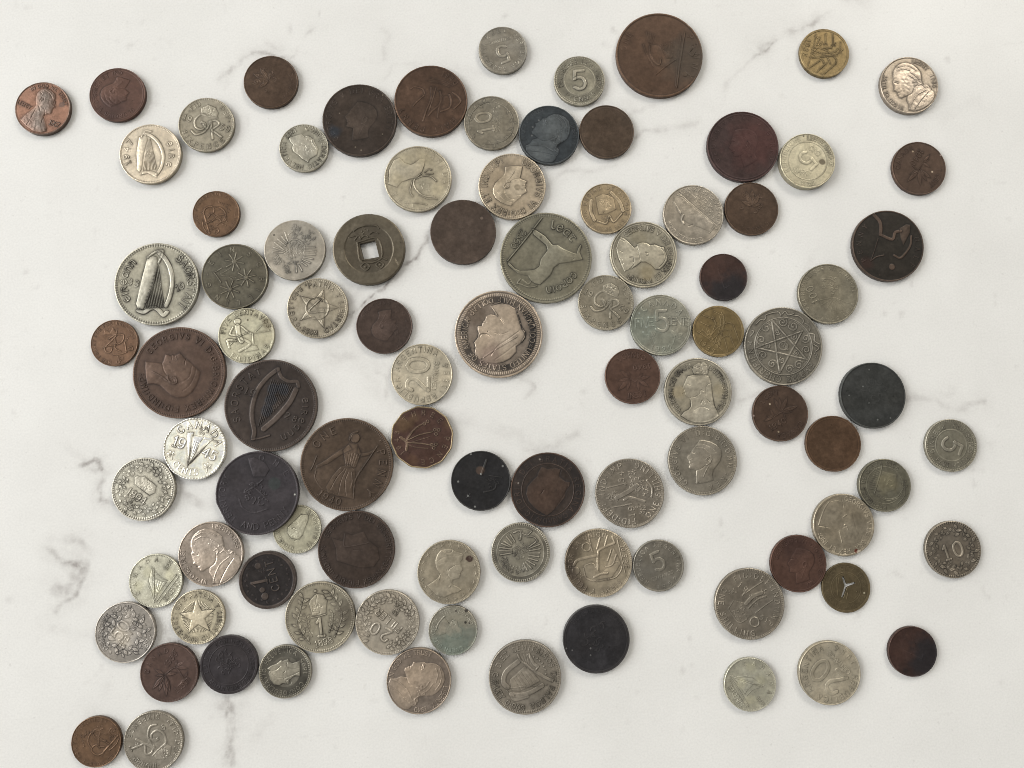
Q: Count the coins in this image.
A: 93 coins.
